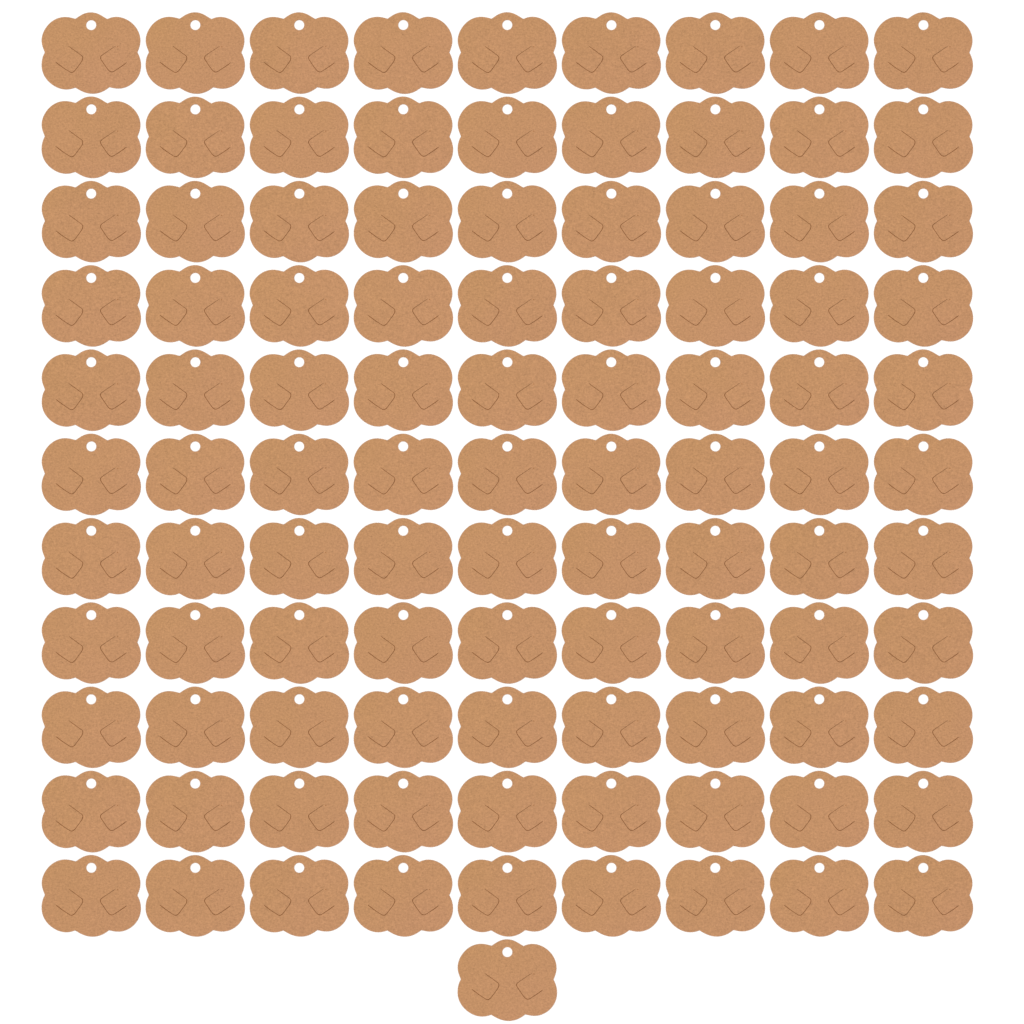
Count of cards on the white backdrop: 100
